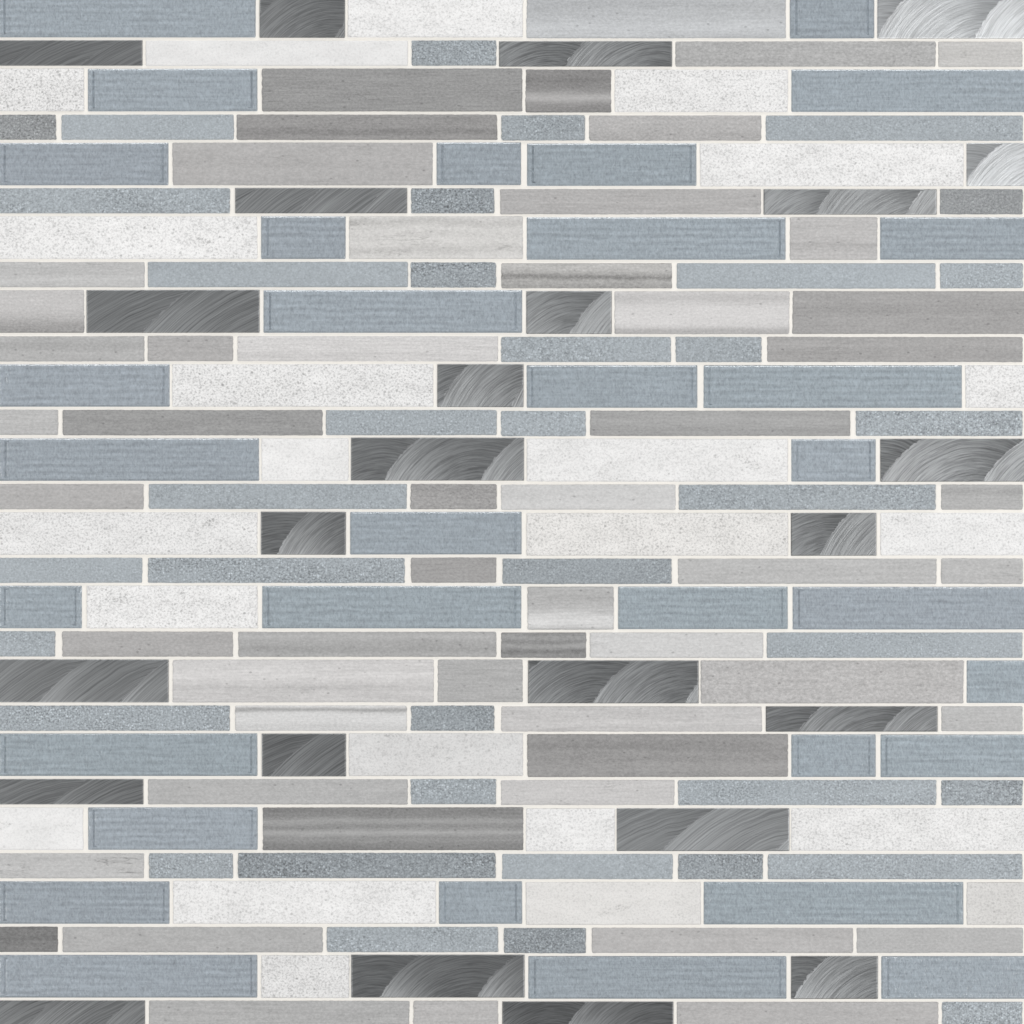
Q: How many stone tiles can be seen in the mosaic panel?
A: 75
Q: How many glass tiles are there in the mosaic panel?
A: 69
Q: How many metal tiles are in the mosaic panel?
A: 24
